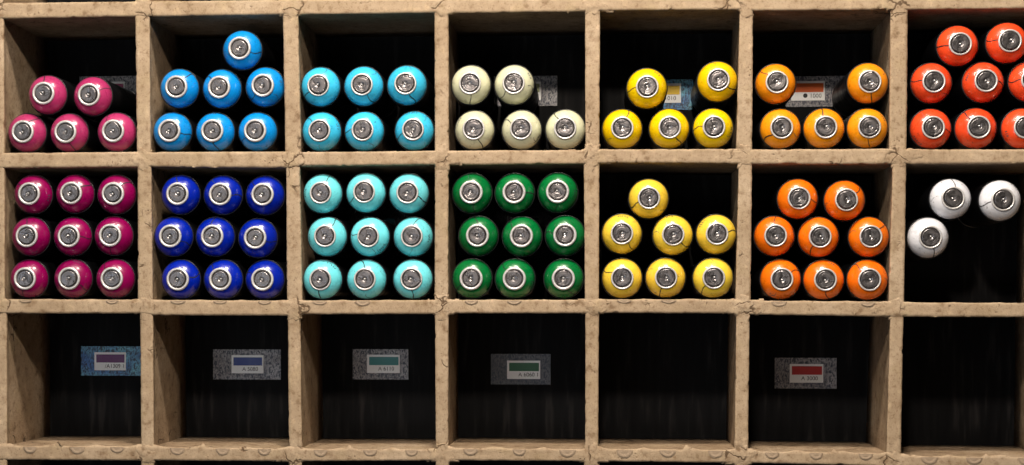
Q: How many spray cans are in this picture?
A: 95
